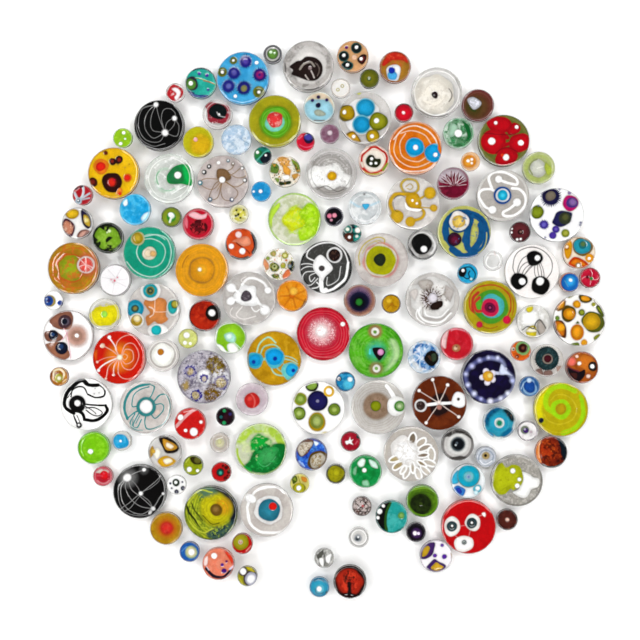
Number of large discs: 48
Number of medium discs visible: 50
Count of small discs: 49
